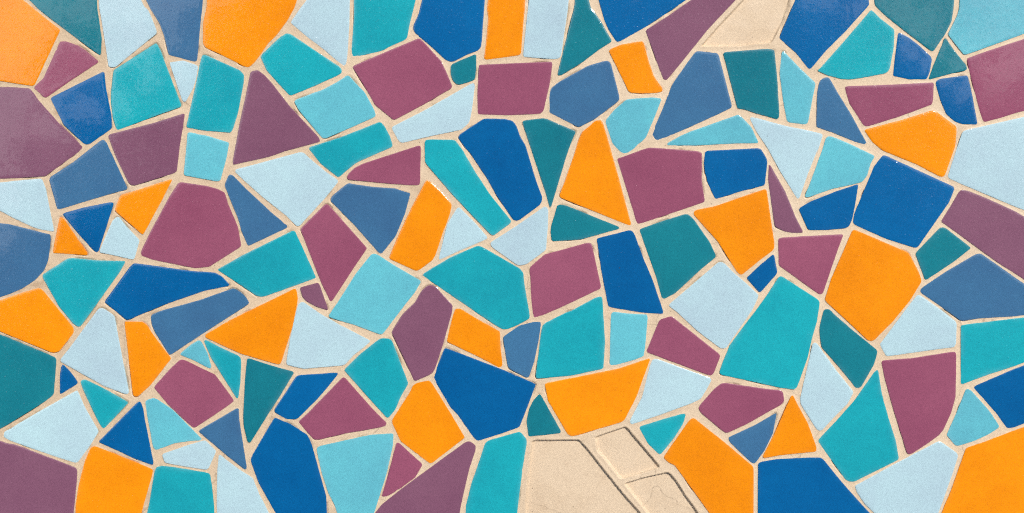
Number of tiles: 151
